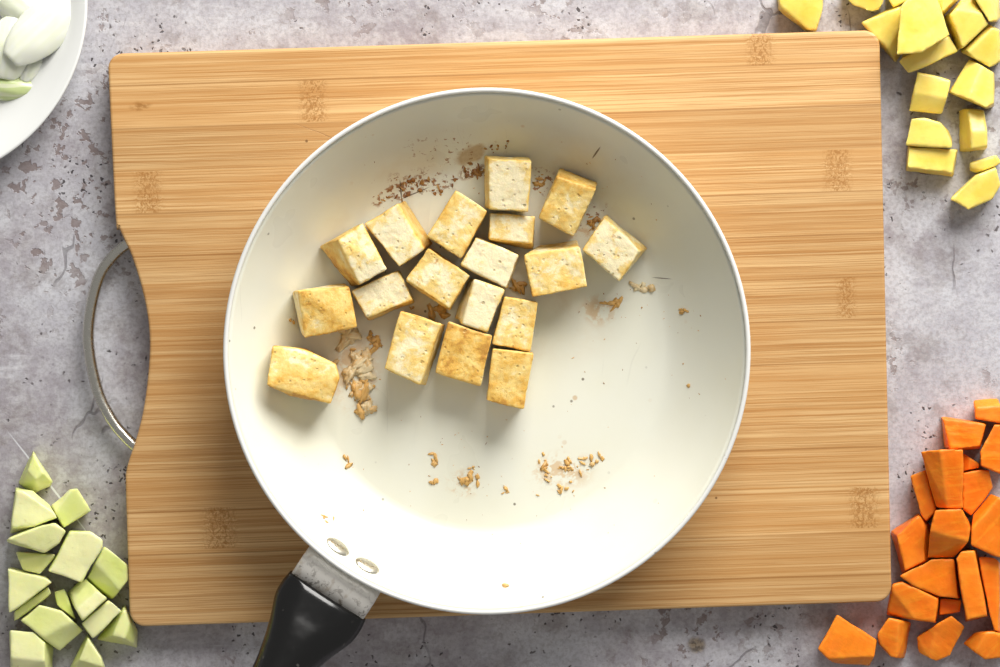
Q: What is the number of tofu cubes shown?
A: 18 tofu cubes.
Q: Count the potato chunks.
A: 17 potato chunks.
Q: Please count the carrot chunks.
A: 19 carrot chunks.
